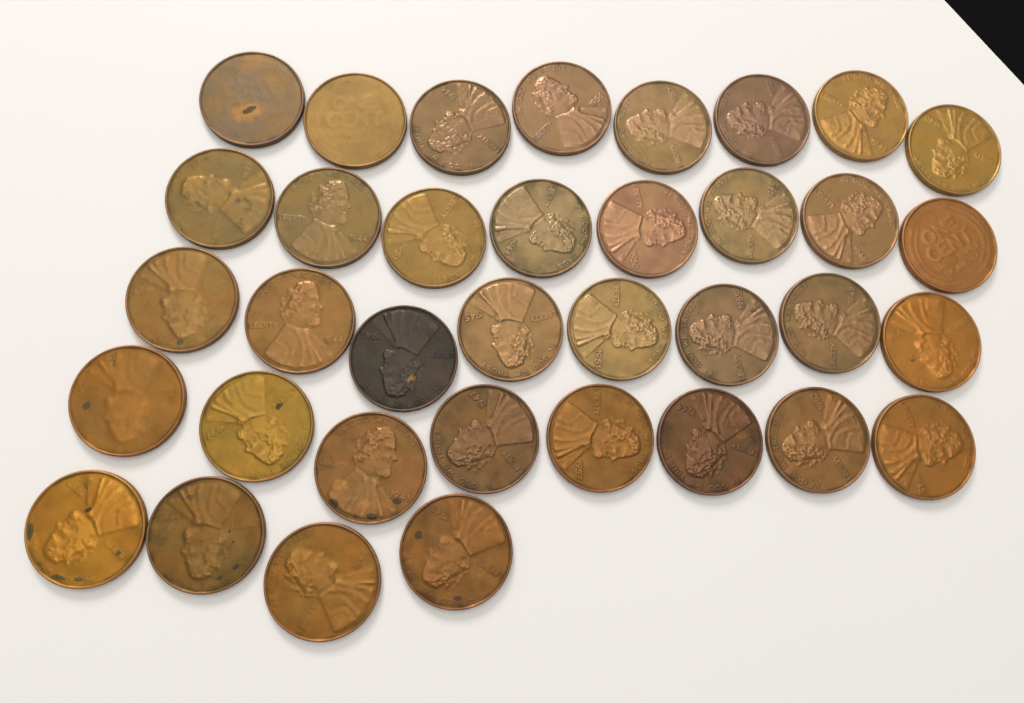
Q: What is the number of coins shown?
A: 36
